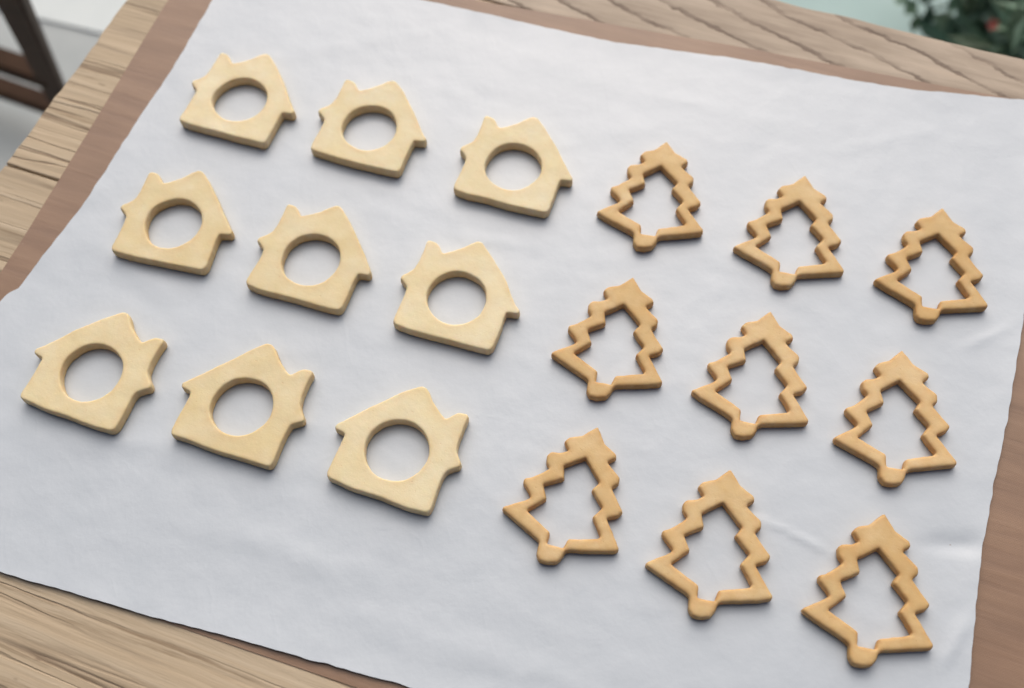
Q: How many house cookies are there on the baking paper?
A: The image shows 9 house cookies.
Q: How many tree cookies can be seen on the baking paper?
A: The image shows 9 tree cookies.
